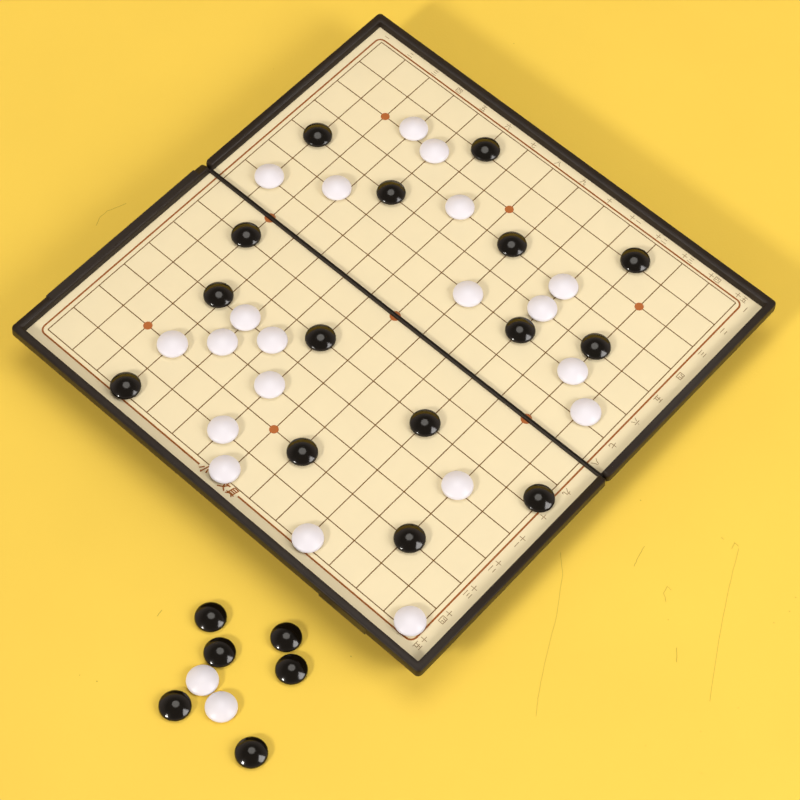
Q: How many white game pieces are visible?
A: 22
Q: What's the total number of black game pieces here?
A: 21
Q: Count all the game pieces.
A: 43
